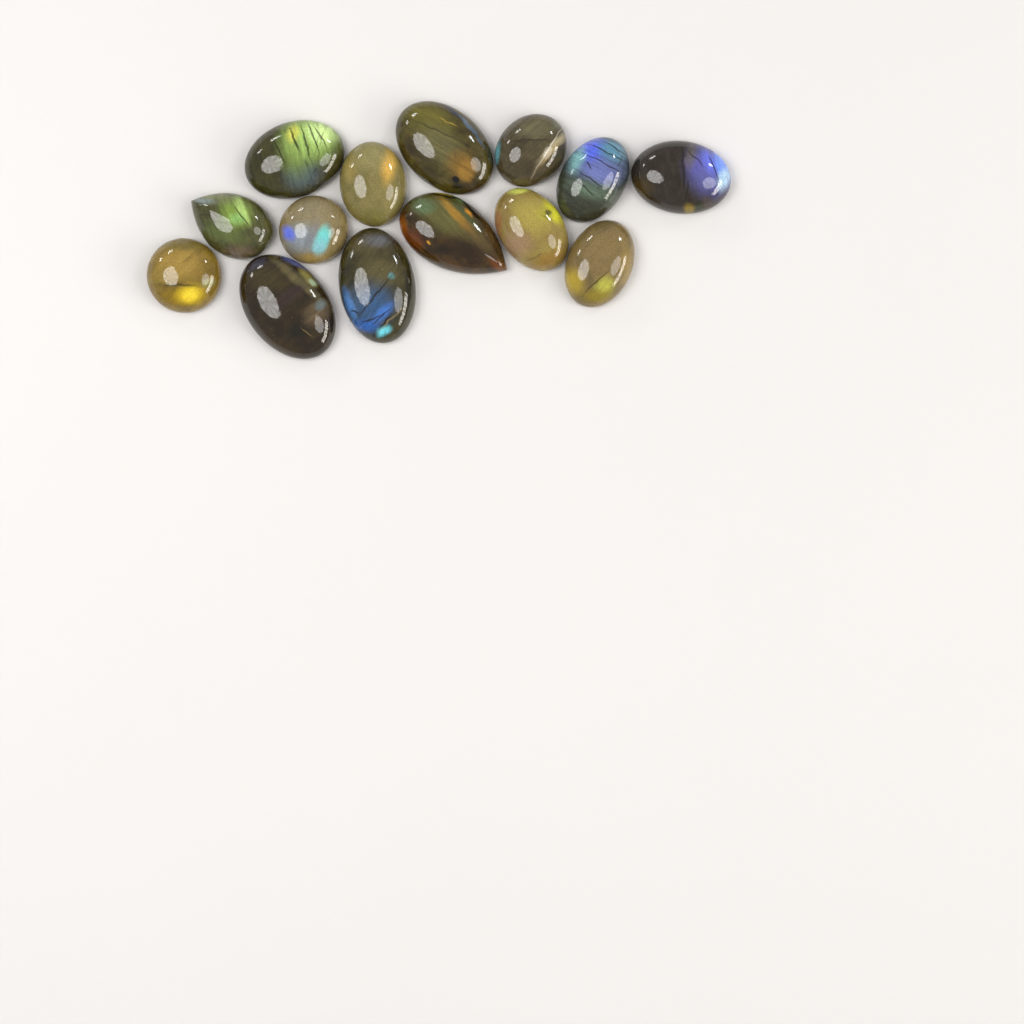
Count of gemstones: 14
